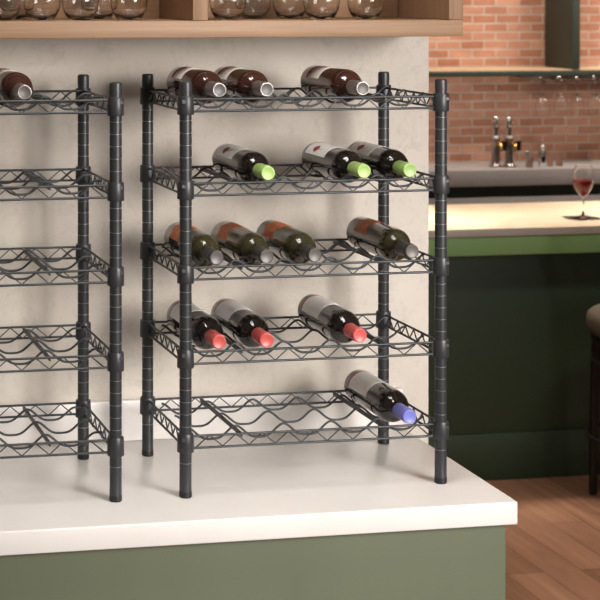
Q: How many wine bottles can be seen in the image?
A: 15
